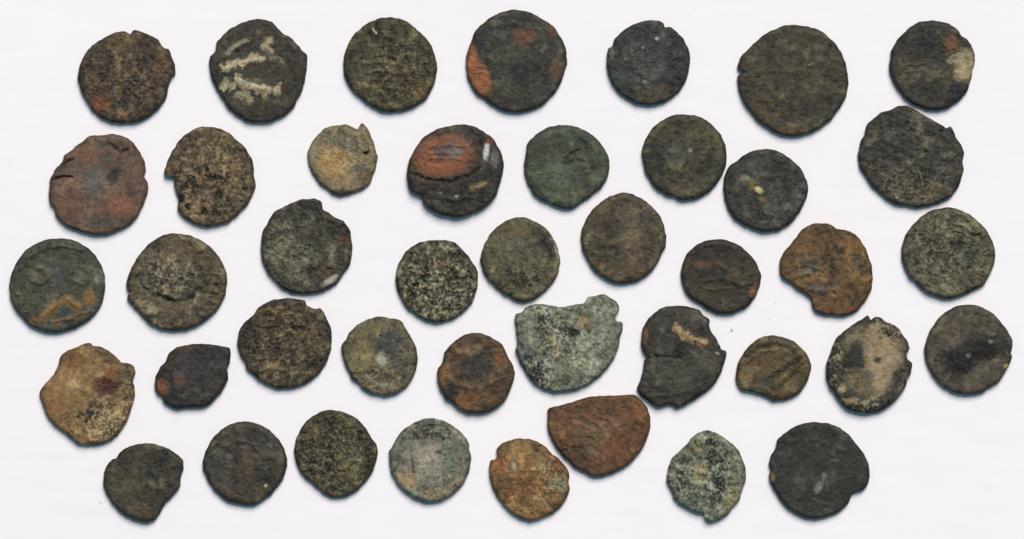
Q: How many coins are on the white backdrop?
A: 42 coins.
